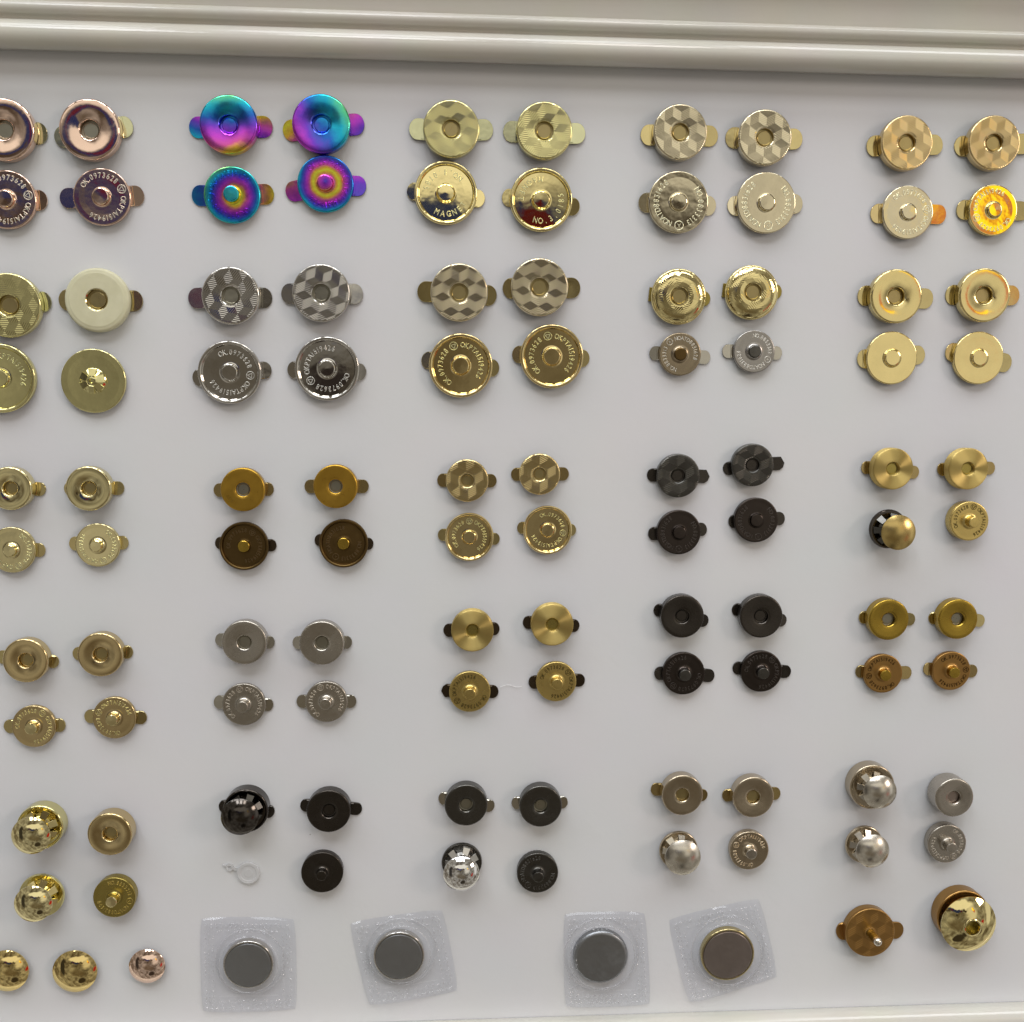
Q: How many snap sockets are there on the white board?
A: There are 47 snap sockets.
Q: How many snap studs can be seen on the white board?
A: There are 45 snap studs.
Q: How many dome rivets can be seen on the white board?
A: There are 12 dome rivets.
